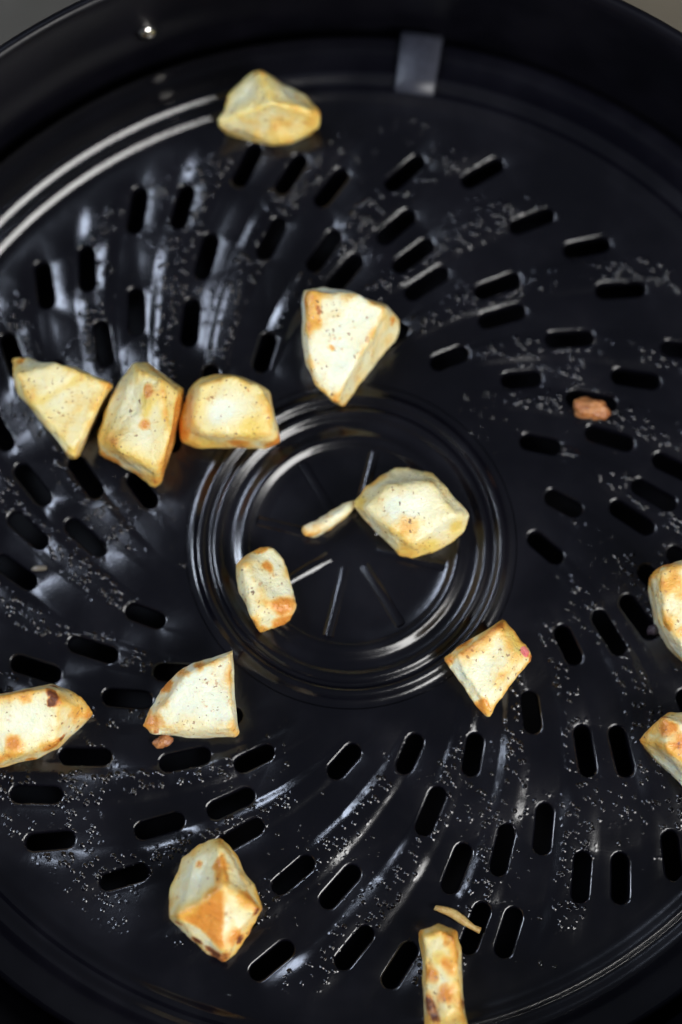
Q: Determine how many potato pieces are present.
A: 15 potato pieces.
